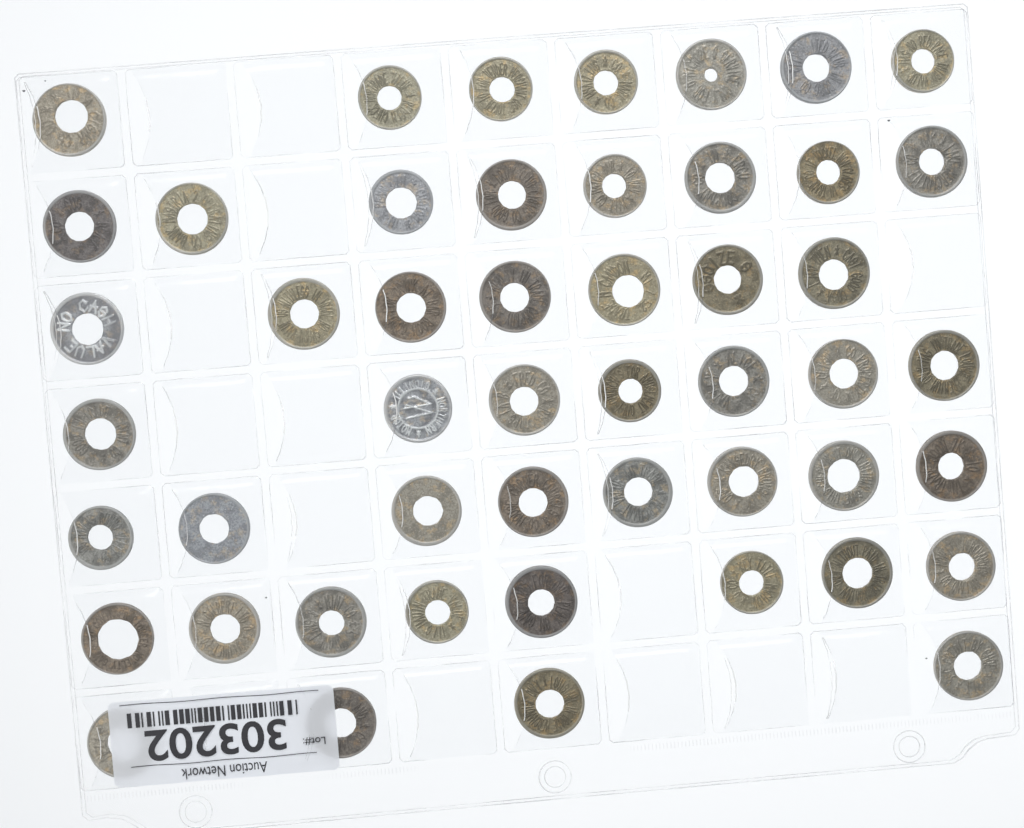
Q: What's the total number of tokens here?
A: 49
